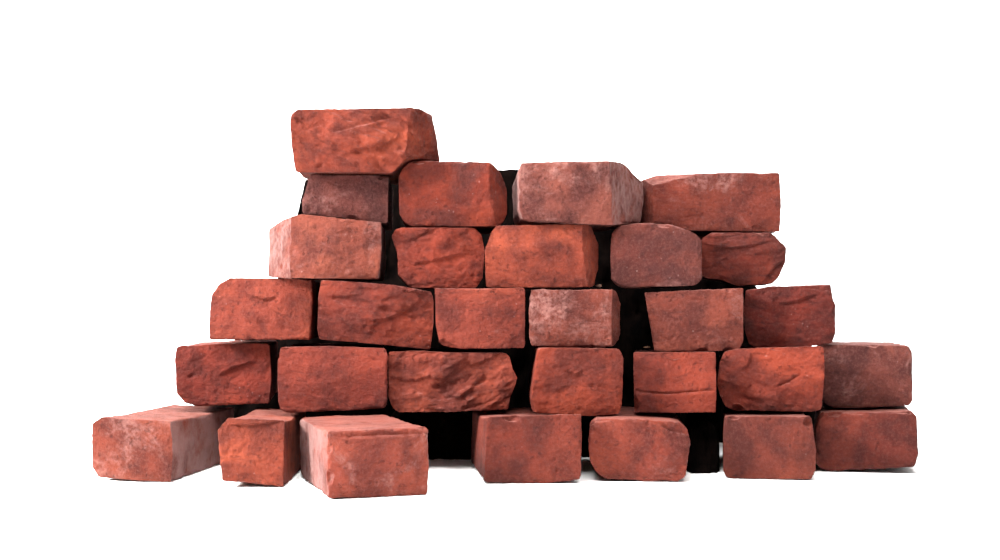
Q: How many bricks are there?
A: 30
